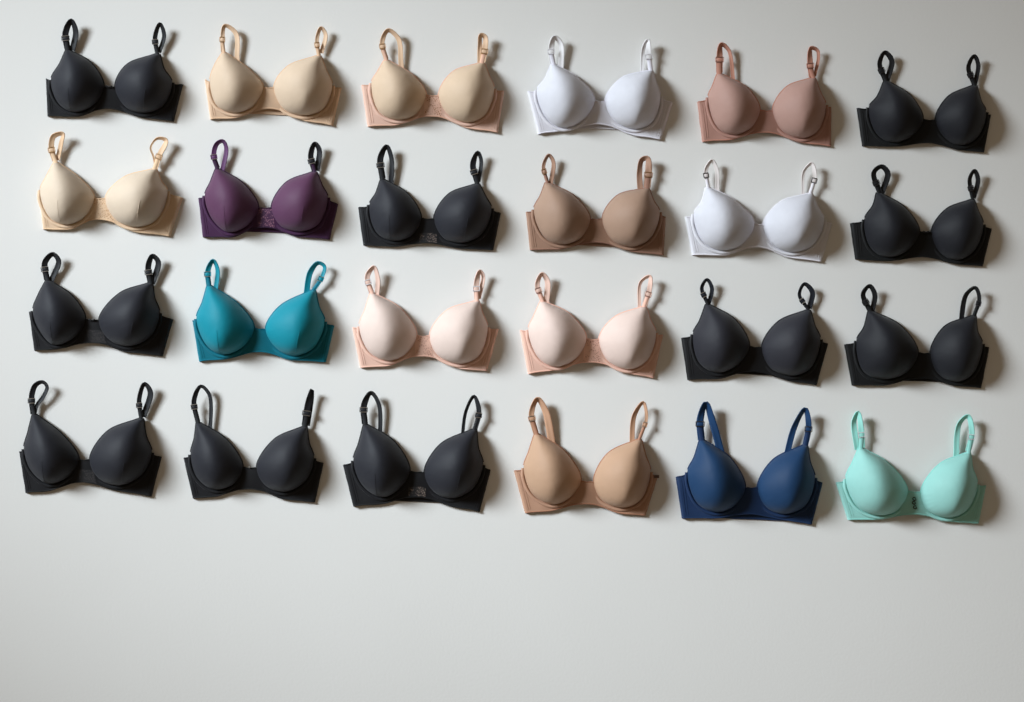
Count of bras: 24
